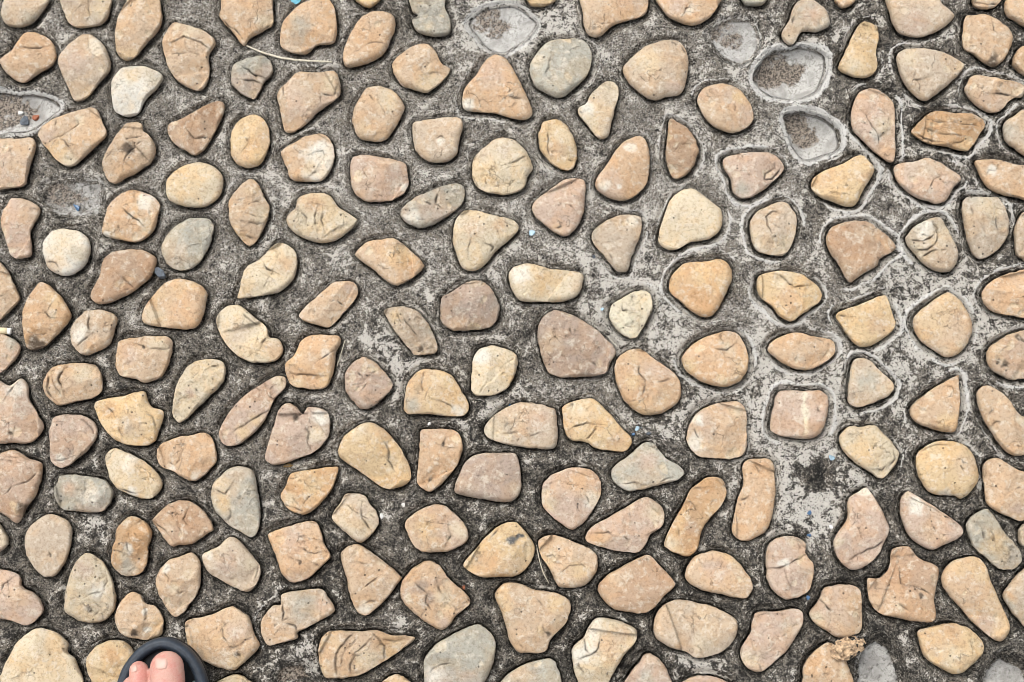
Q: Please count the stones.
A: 175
